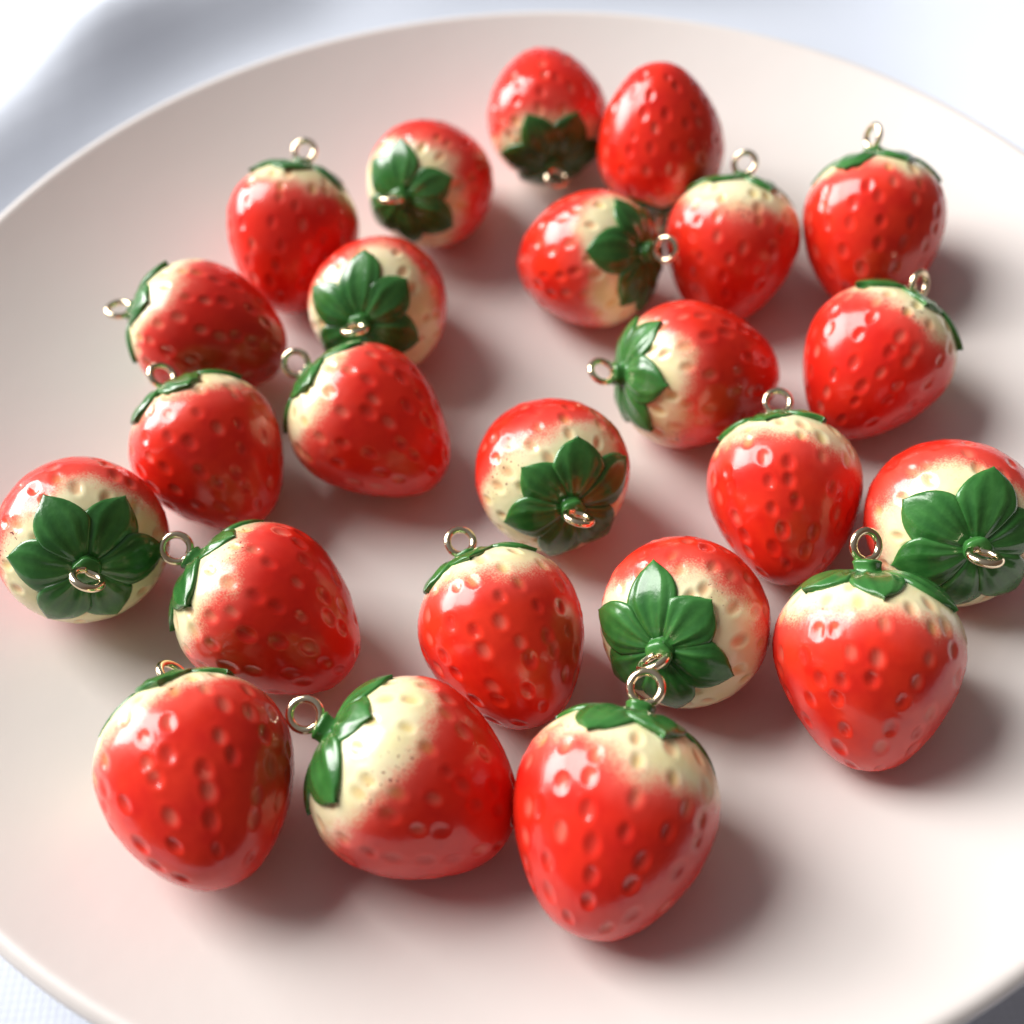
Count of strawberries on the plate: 24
